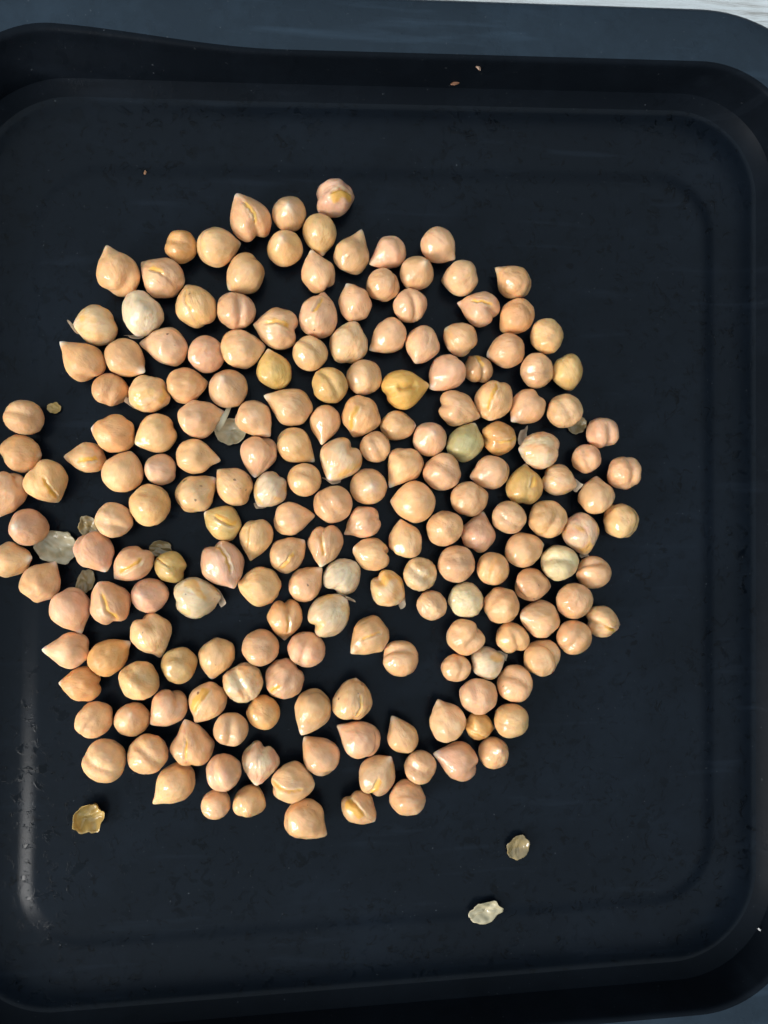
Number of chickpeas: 194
